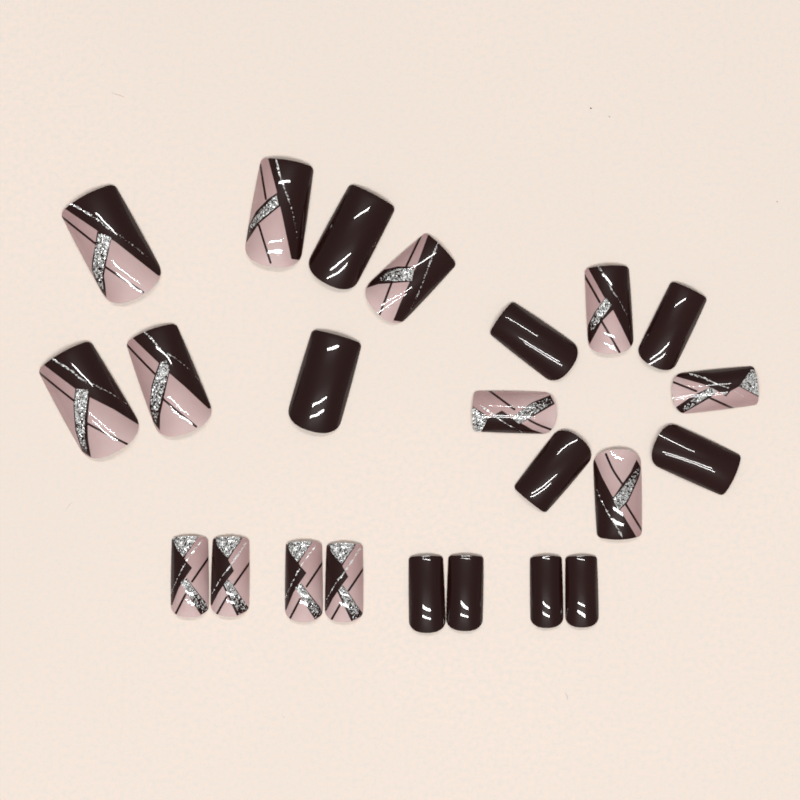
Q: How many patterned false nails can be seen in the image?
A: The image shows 13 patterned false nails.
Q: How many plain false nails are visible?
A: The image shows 10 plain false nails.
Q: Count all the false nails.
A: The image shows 23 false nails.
